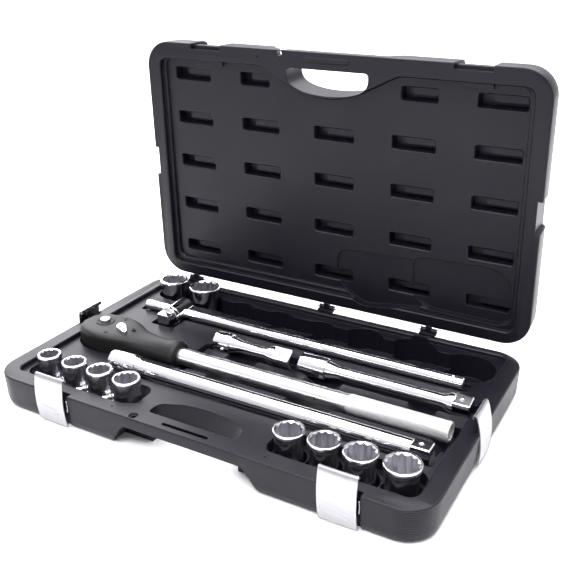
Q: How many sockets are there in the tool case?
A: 10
